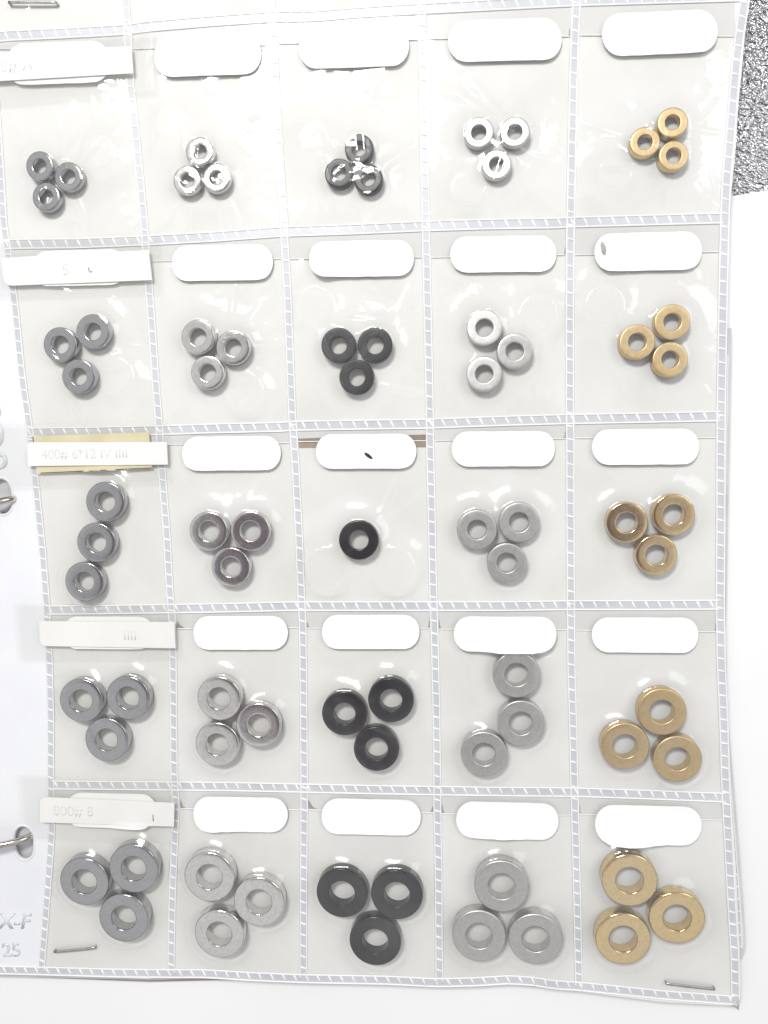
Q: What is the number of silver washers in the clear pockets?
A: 45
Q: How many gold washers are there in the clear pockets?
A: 15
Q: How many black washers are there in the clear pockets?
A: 13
